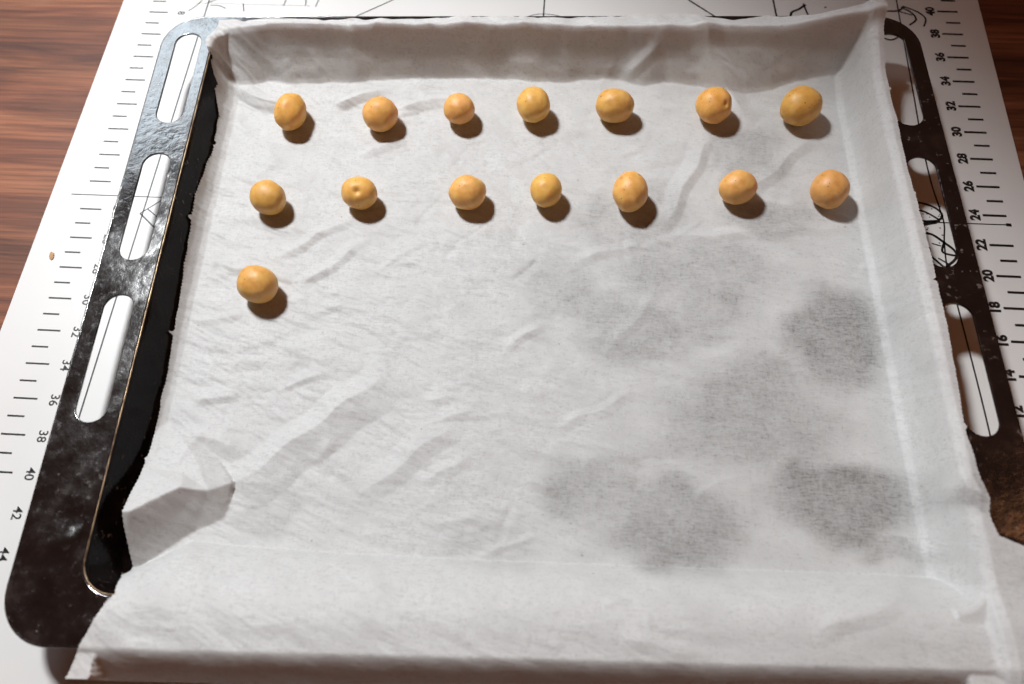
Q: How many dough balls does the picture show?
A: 15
